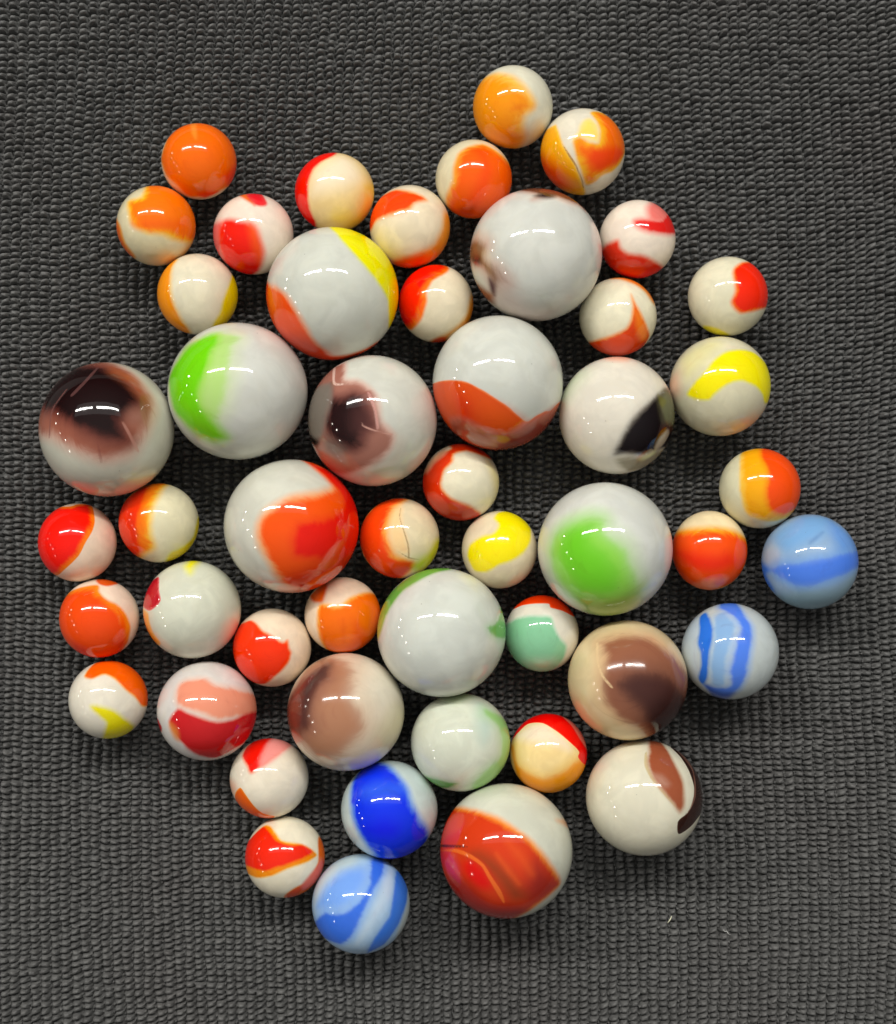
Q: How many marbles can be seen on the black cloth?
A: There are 50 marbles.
